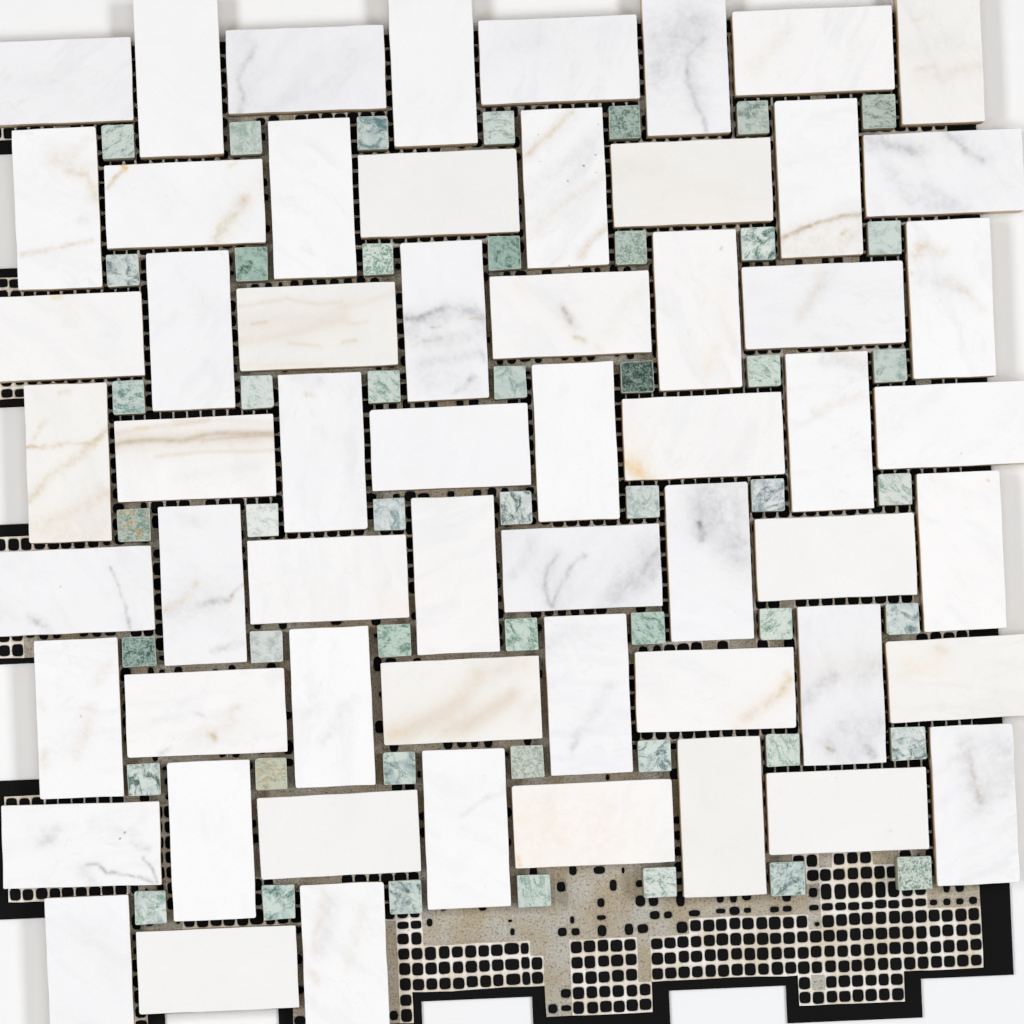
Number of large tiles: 59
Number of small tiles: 49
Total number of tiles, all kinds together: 108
